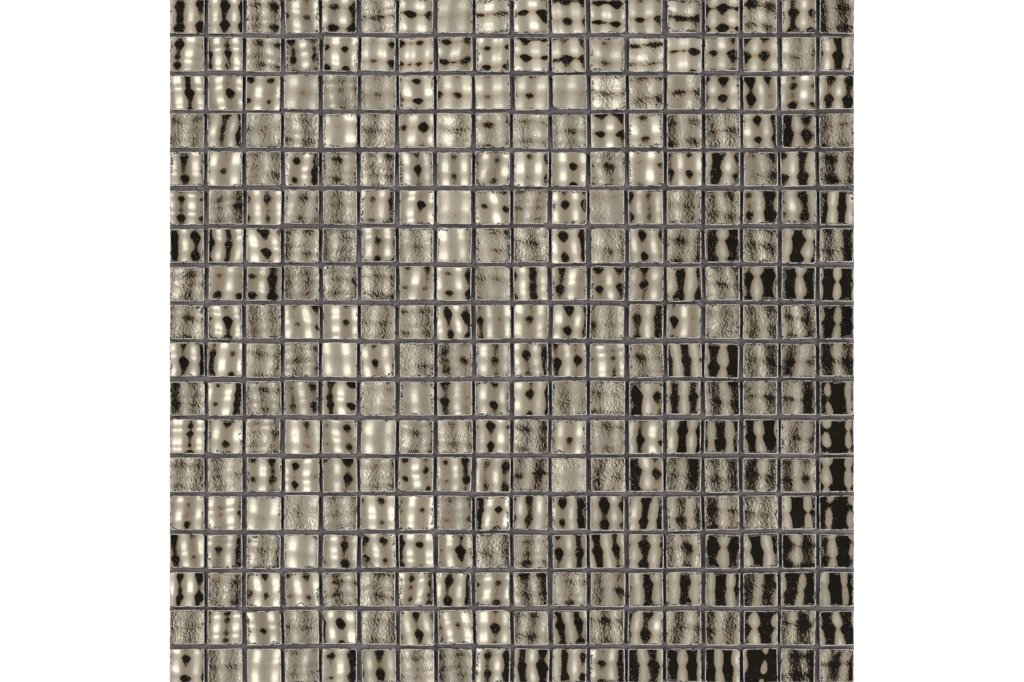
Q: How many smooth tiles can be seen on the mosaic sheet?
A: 199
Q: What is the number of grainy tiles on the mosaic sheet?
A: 125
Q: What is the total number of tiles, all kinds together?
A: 324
